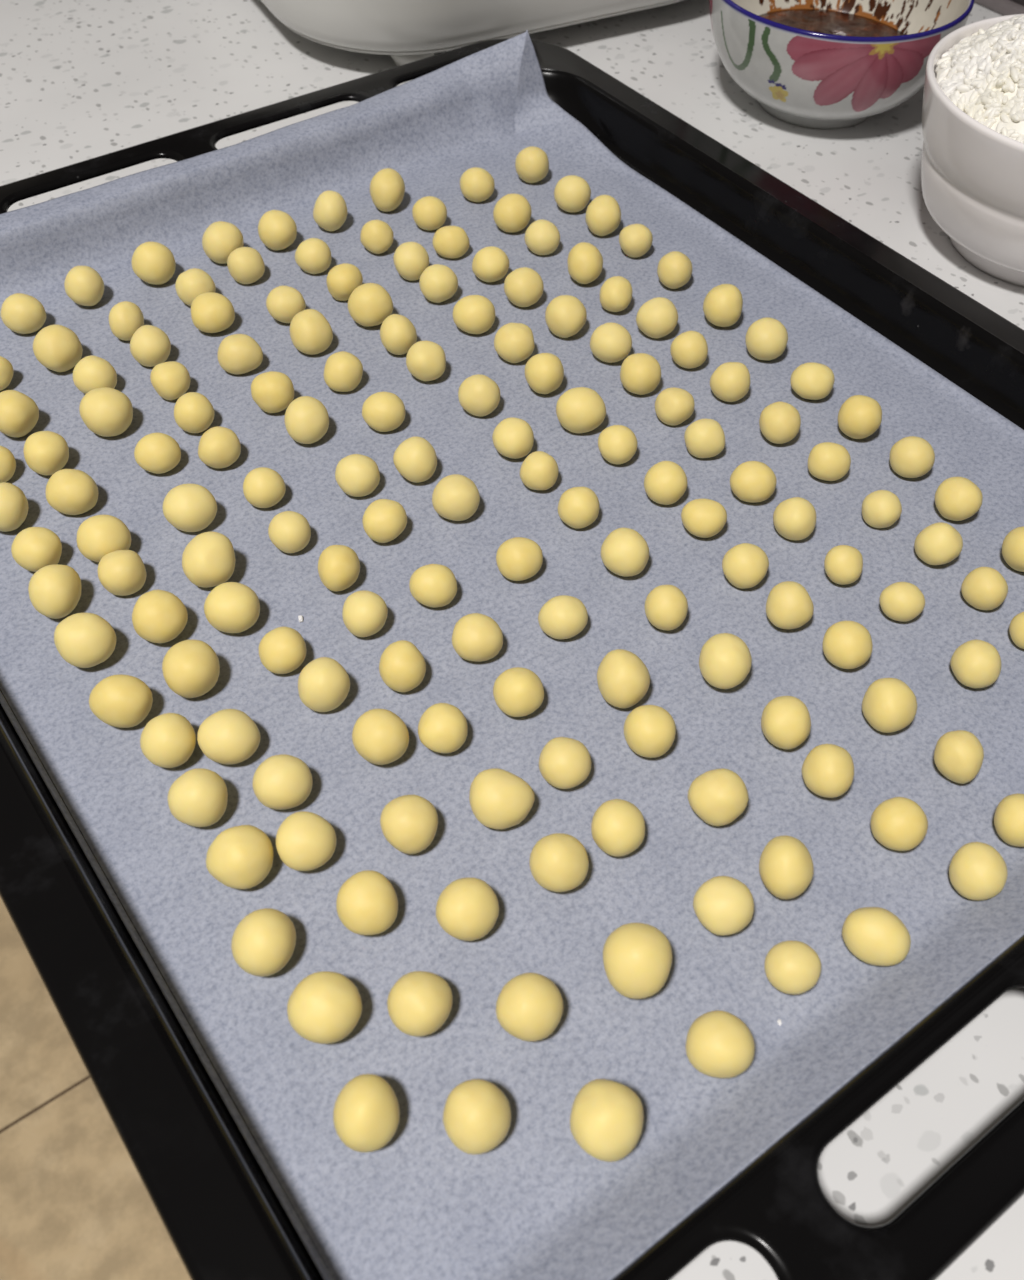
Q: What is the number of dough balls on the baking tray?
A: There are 162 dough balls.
